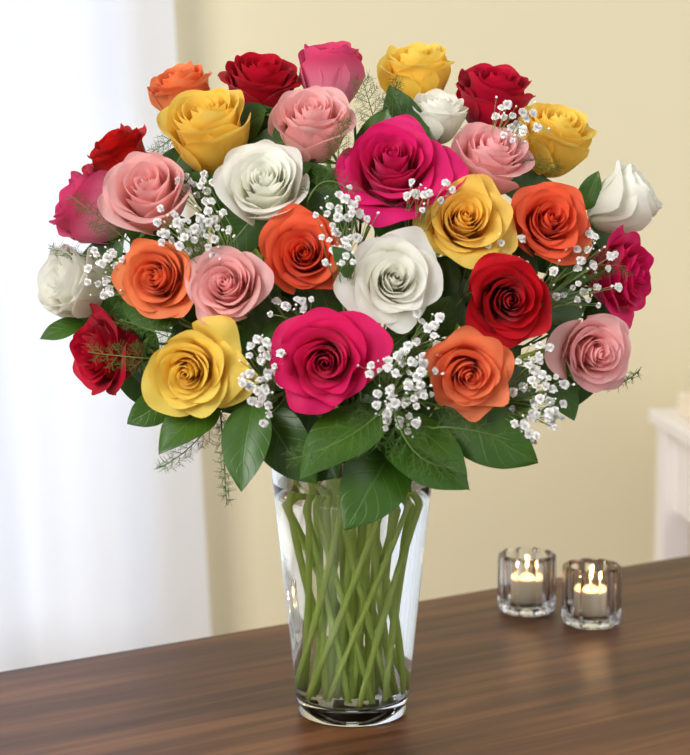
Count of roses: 30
